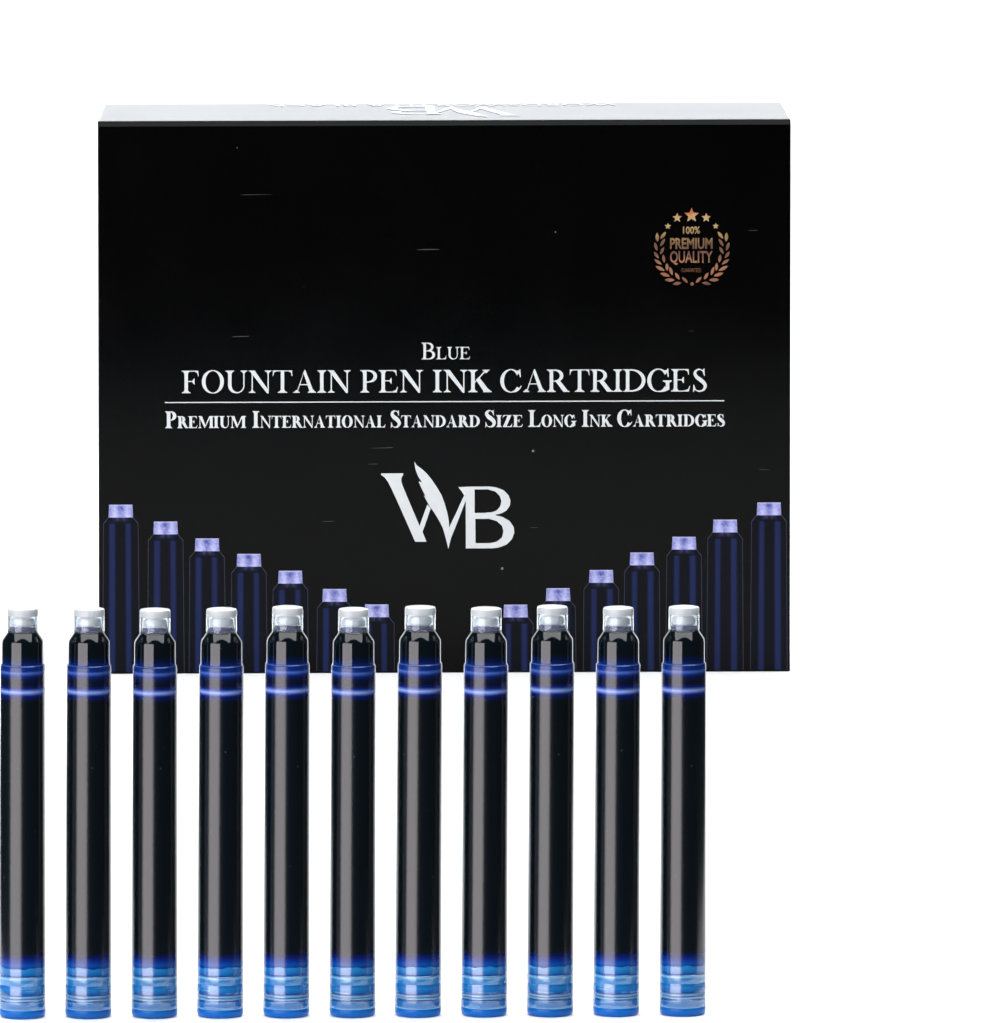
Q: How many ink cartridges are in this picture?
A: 11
